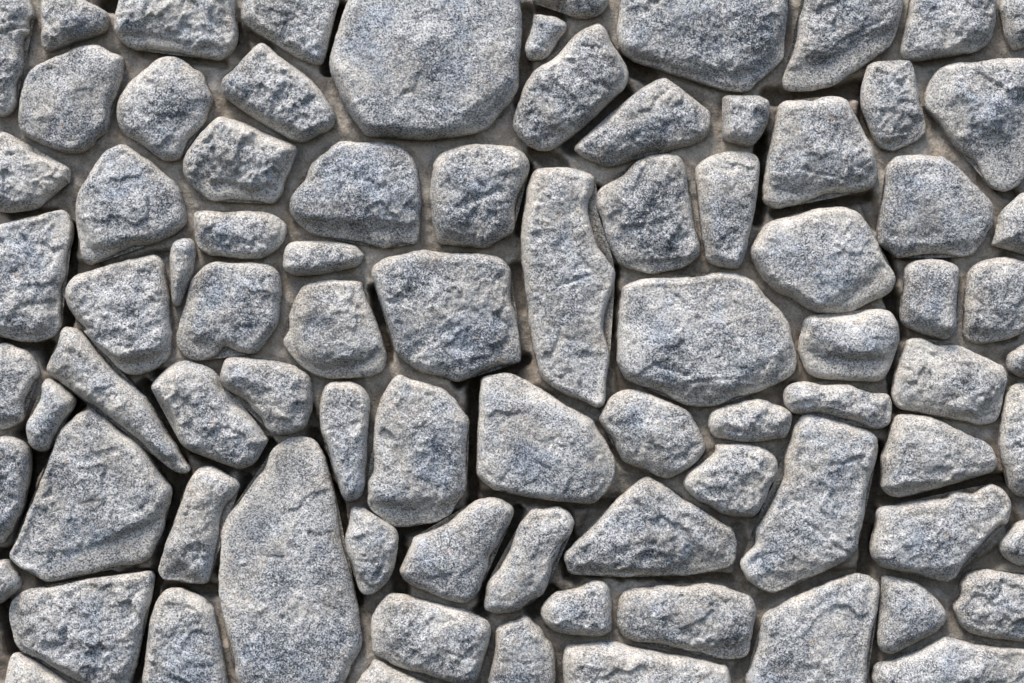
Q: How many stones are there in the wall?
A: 84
